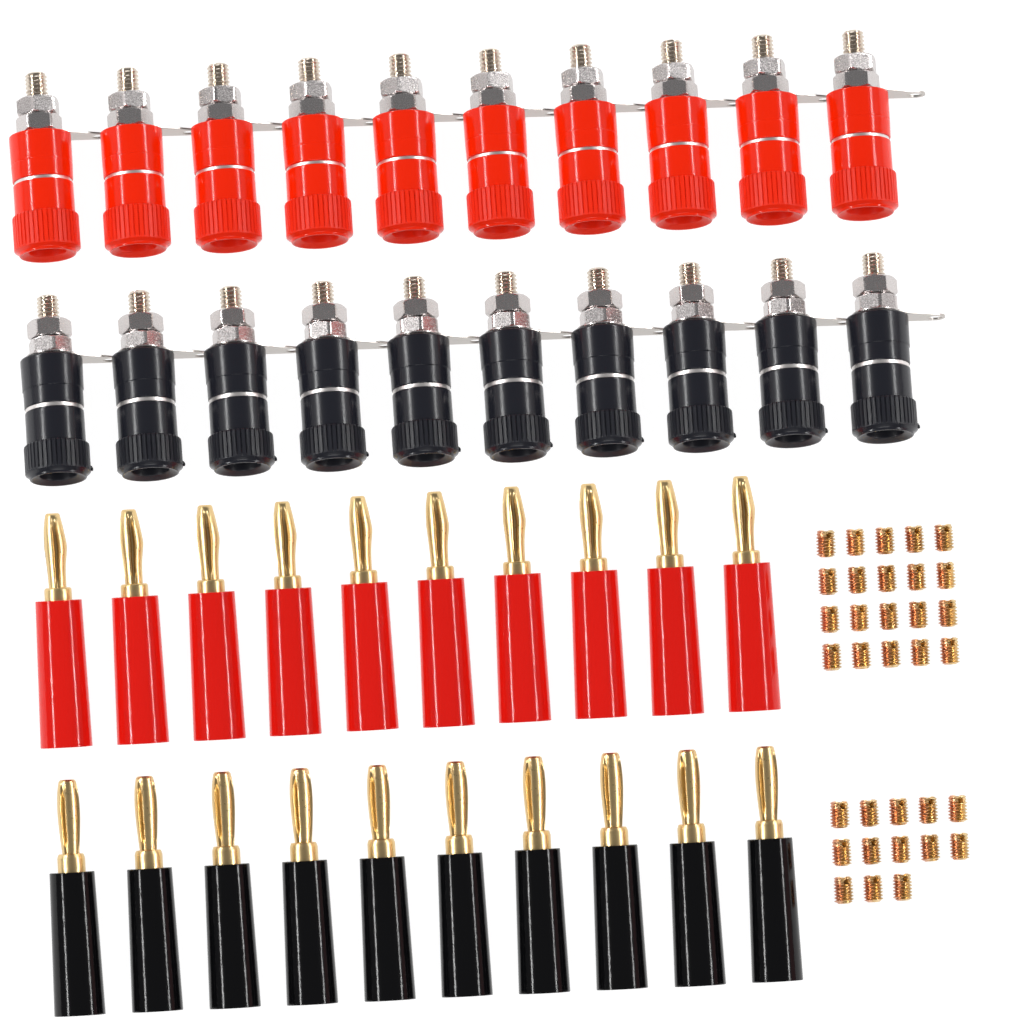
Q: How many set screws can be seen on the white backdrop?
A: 33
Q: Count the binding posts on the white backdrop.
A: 20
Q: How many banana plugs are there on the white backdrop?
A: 20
